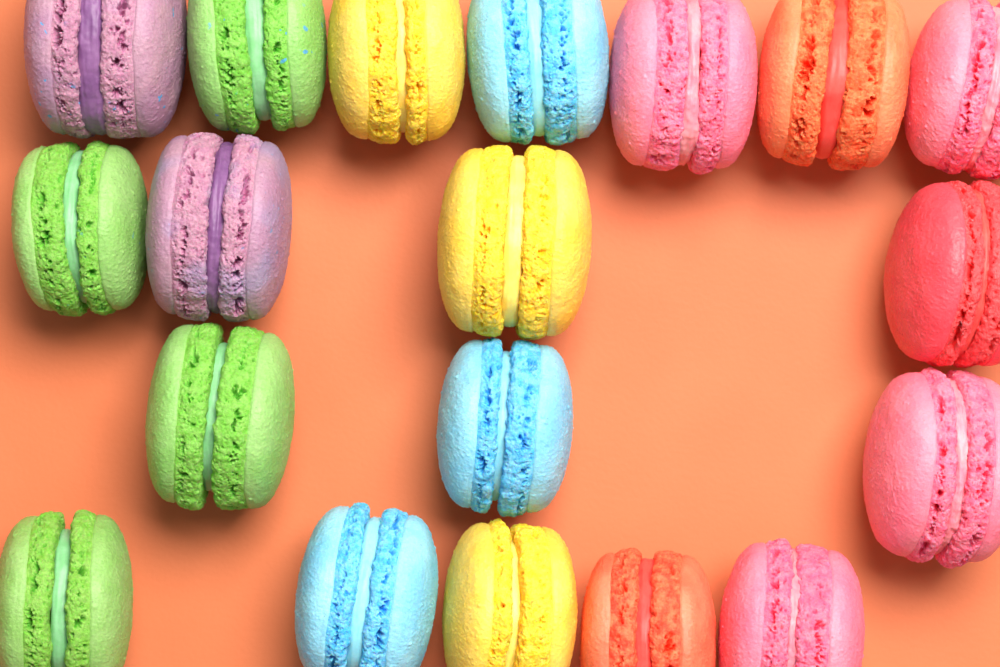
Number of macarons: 19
